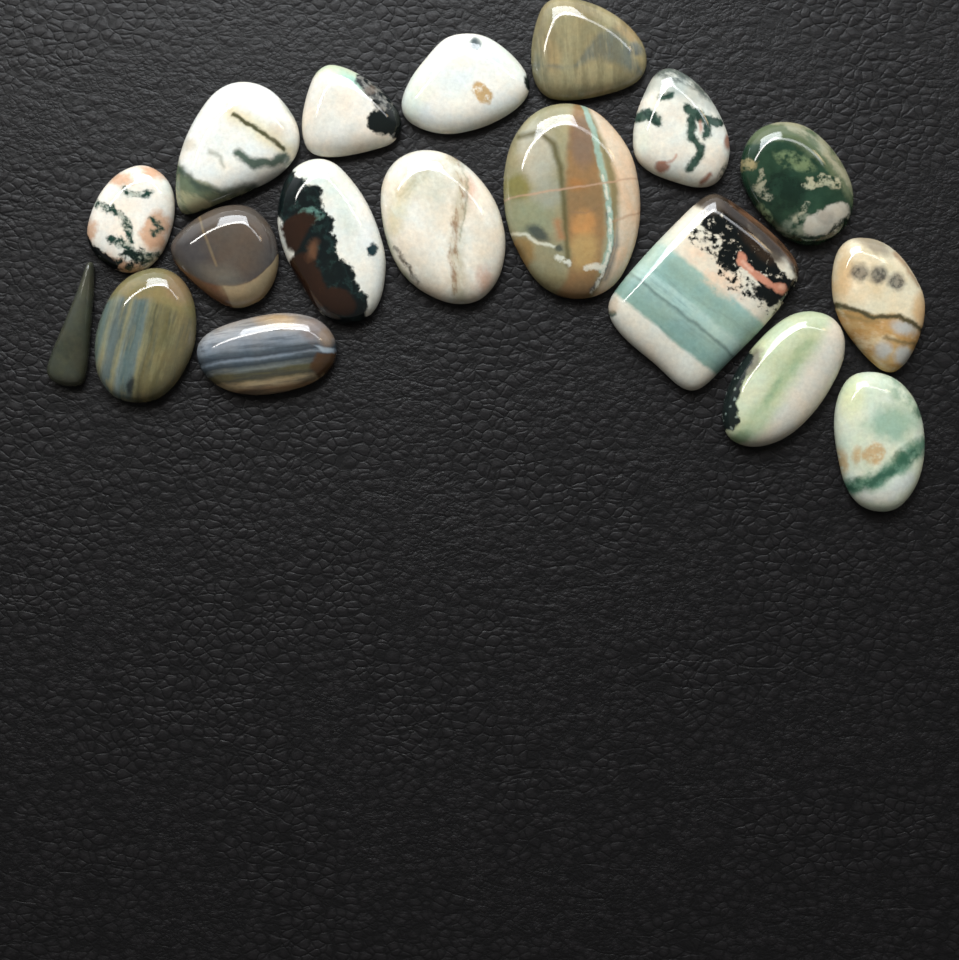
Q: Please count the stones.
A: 18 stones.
